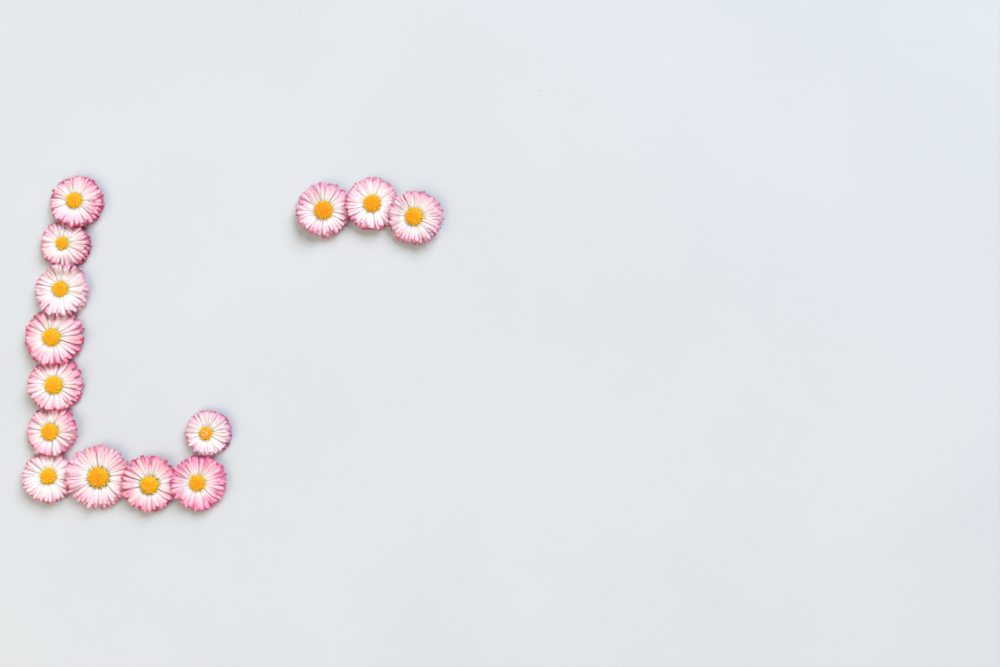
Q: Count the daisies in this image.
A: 14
